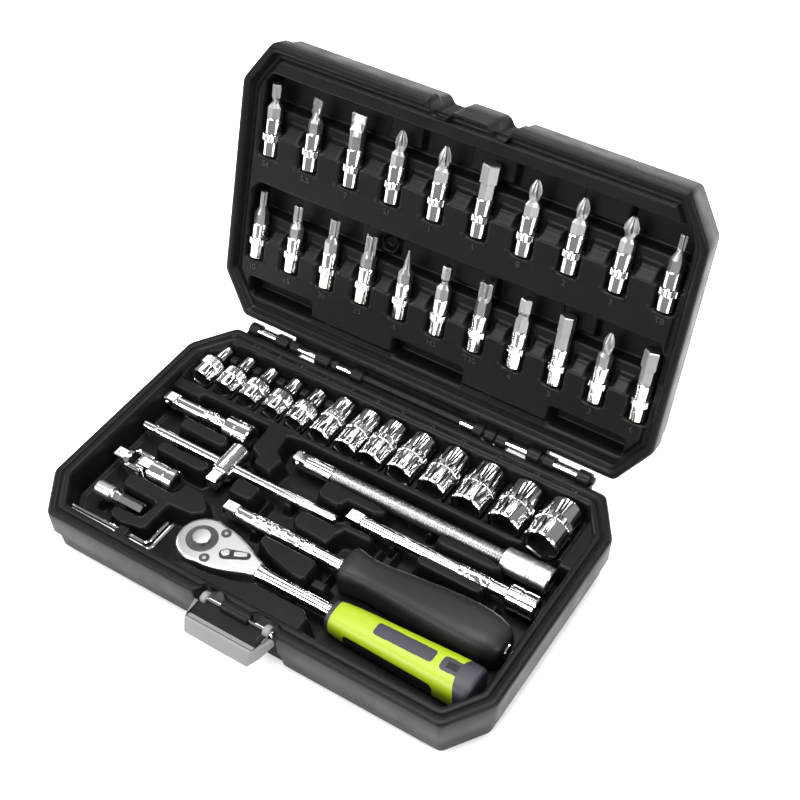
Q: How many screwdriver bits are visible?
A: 21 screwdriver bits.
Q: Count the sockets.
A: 13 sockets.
